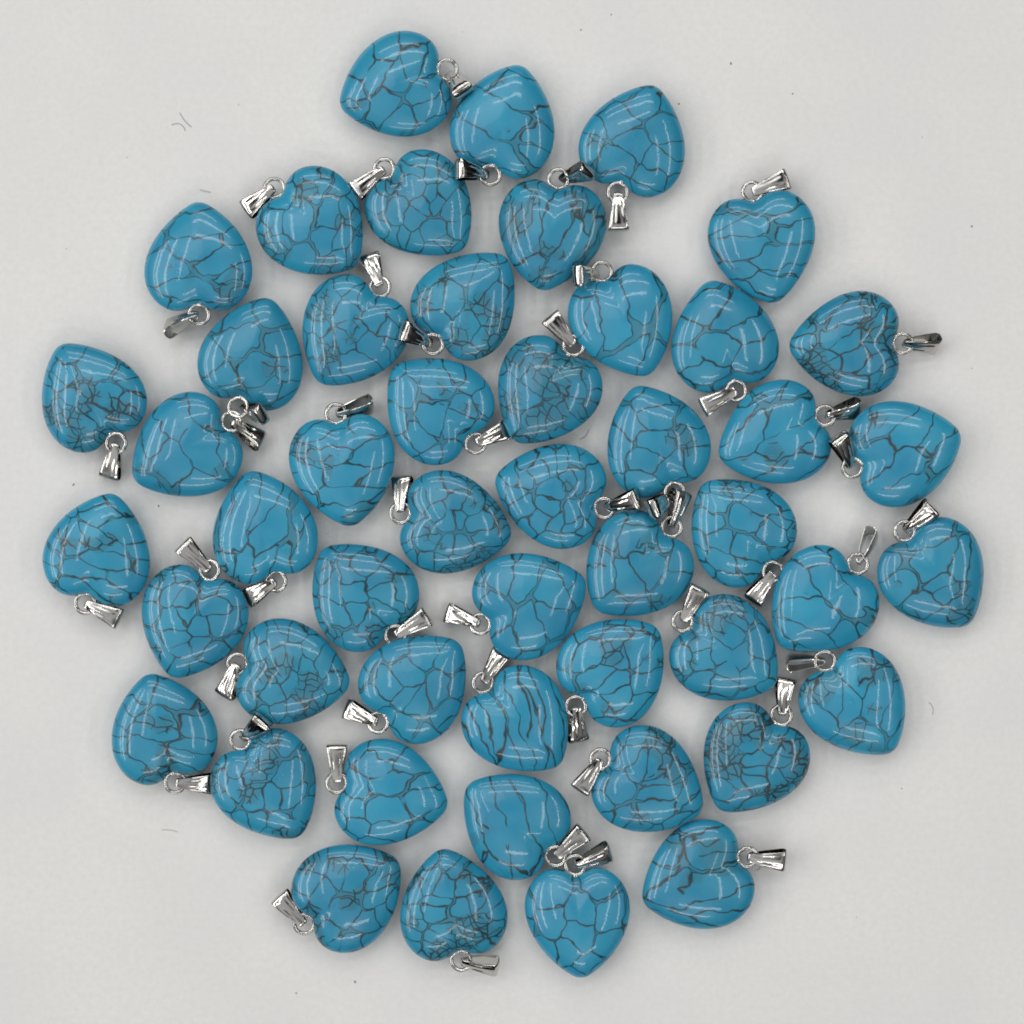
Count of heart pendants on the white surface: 49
